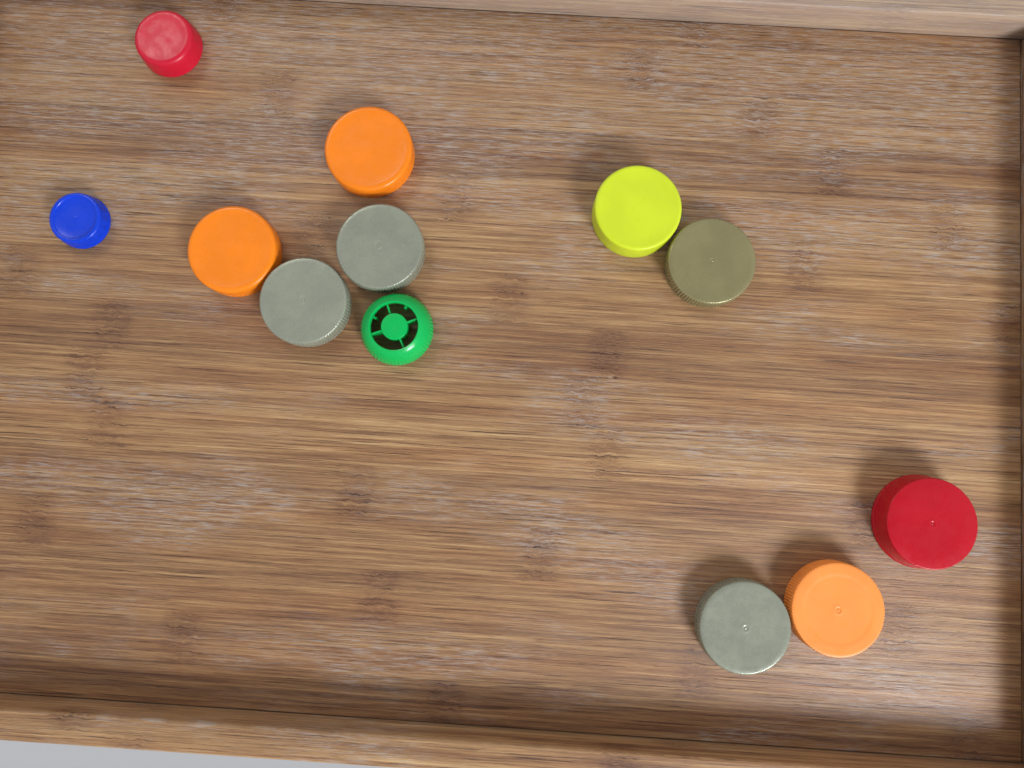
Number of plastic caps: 12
